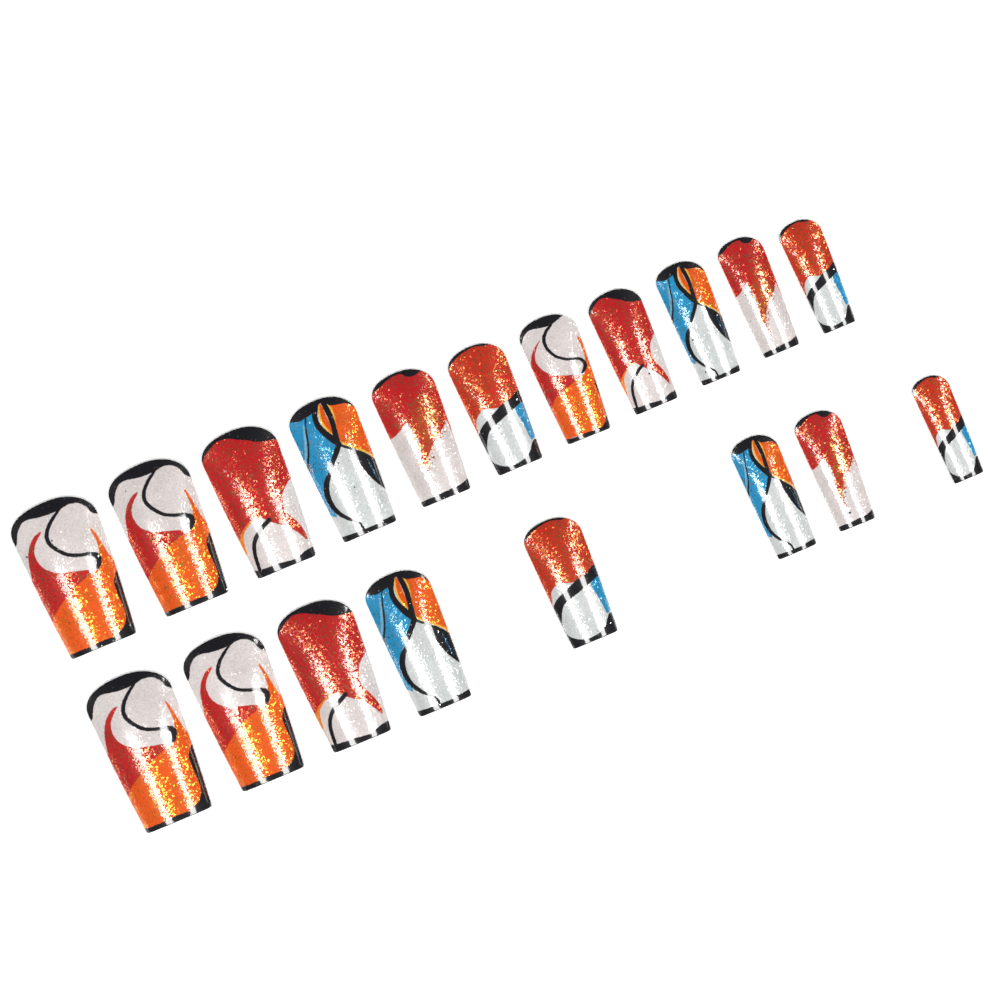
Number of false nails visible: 19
